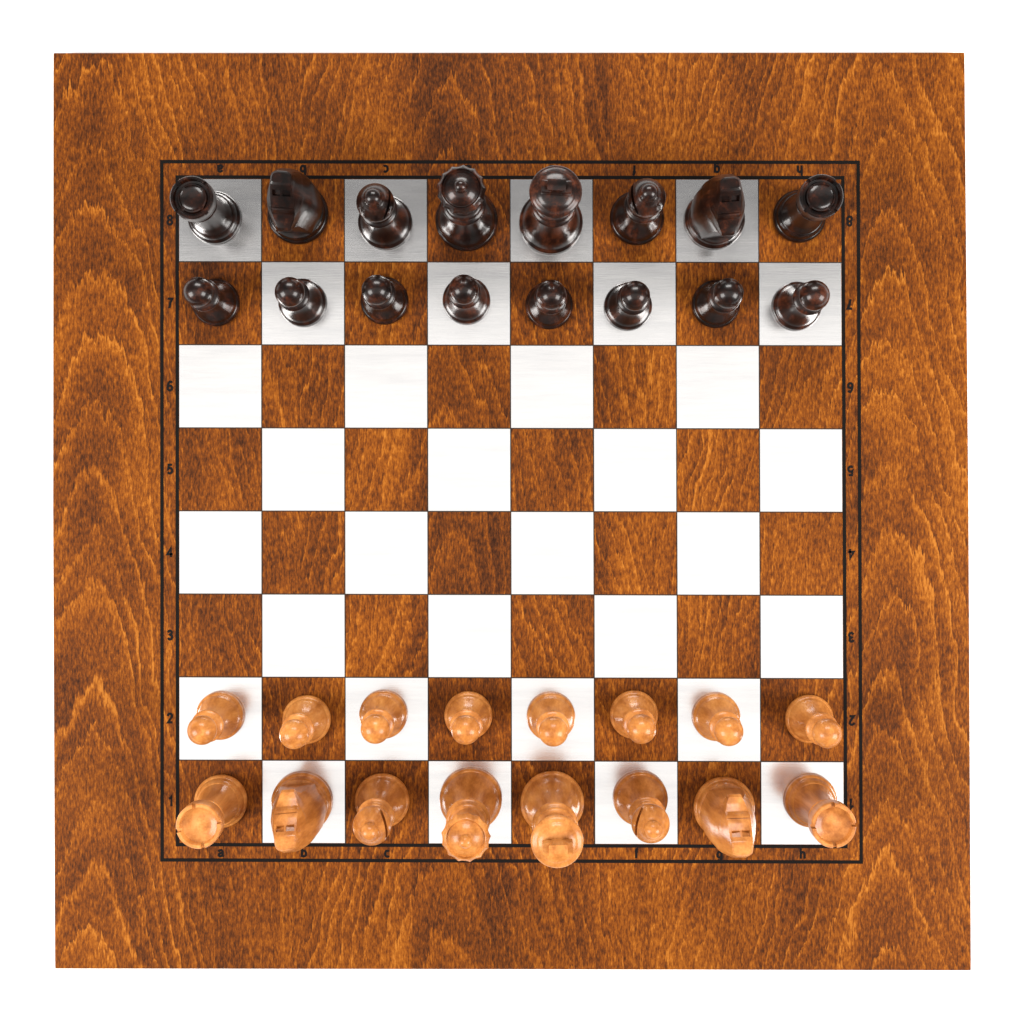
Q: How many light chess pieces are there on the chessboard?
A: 16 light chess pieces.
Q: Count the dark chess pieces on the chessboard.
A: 16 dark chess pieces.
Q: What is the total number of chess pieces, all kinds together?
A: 32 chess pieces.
